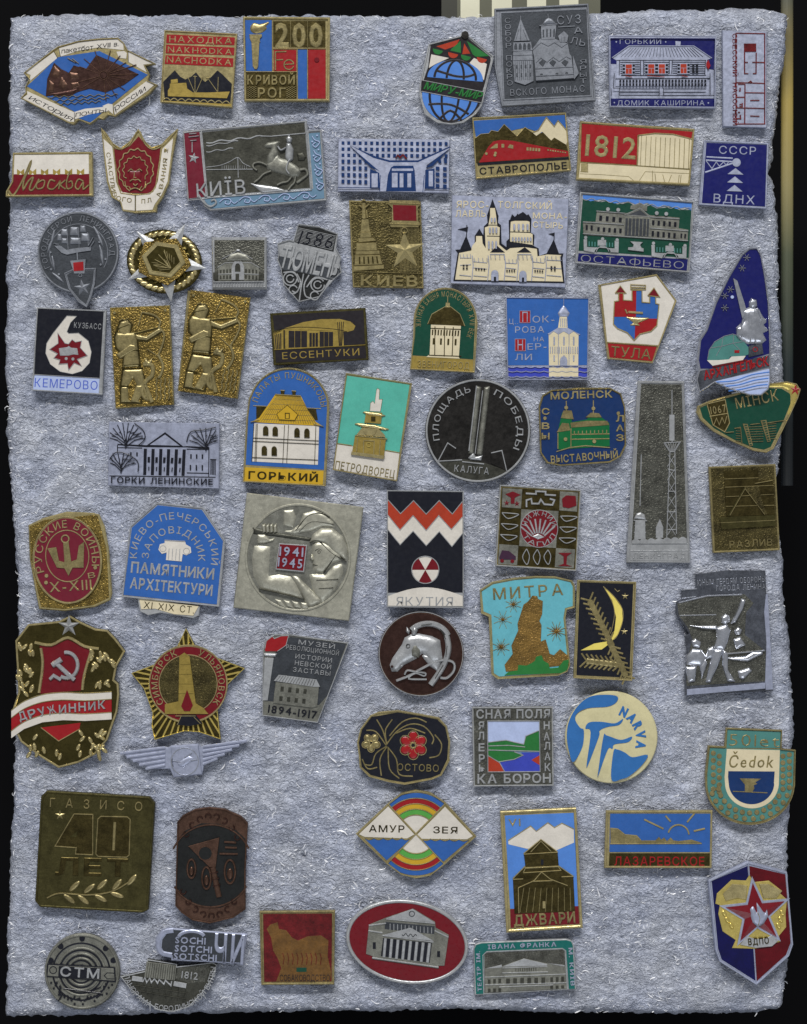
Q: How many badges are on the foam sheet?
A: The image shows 66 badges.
